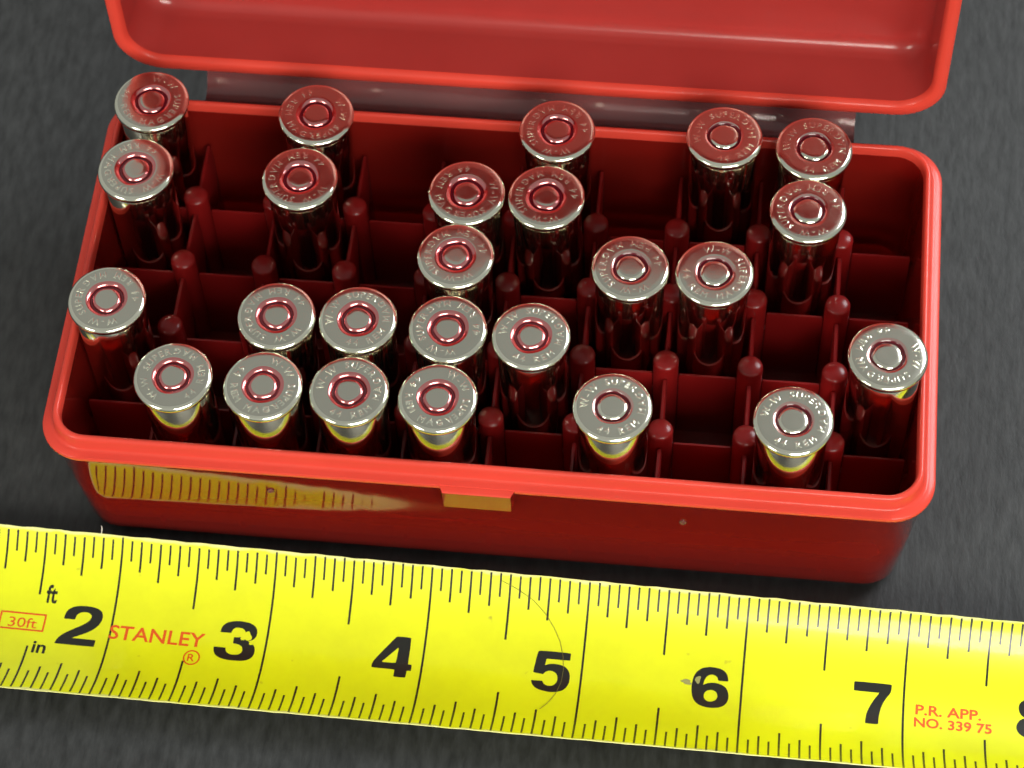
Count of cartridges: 25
